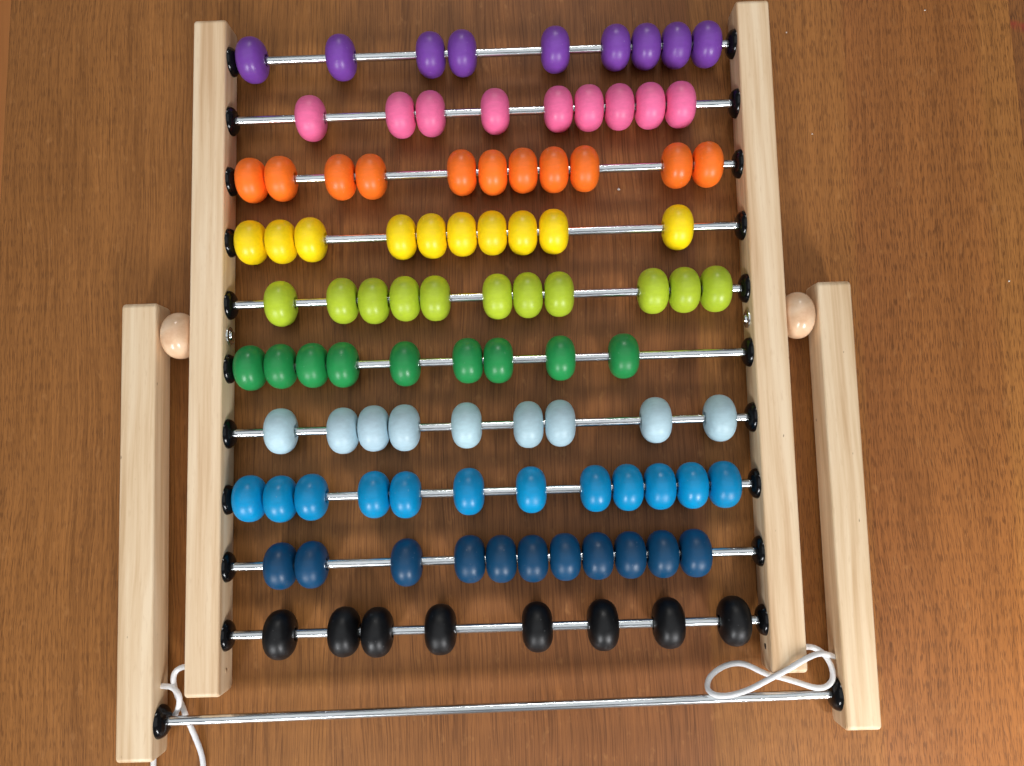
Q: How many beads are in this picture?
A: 99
